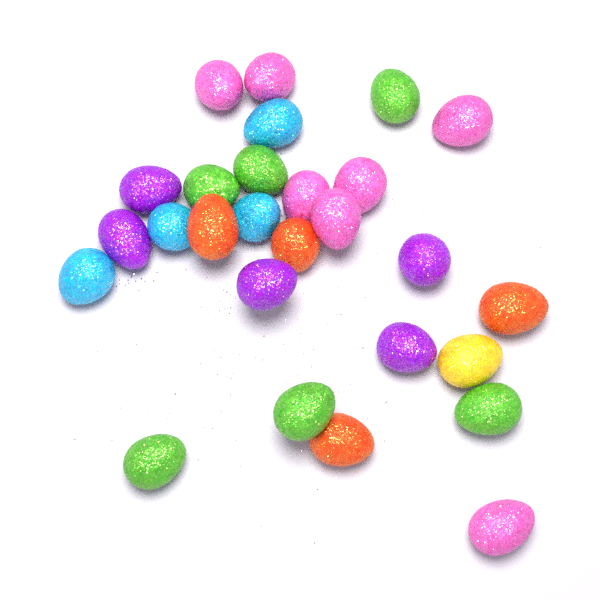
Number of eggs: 27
